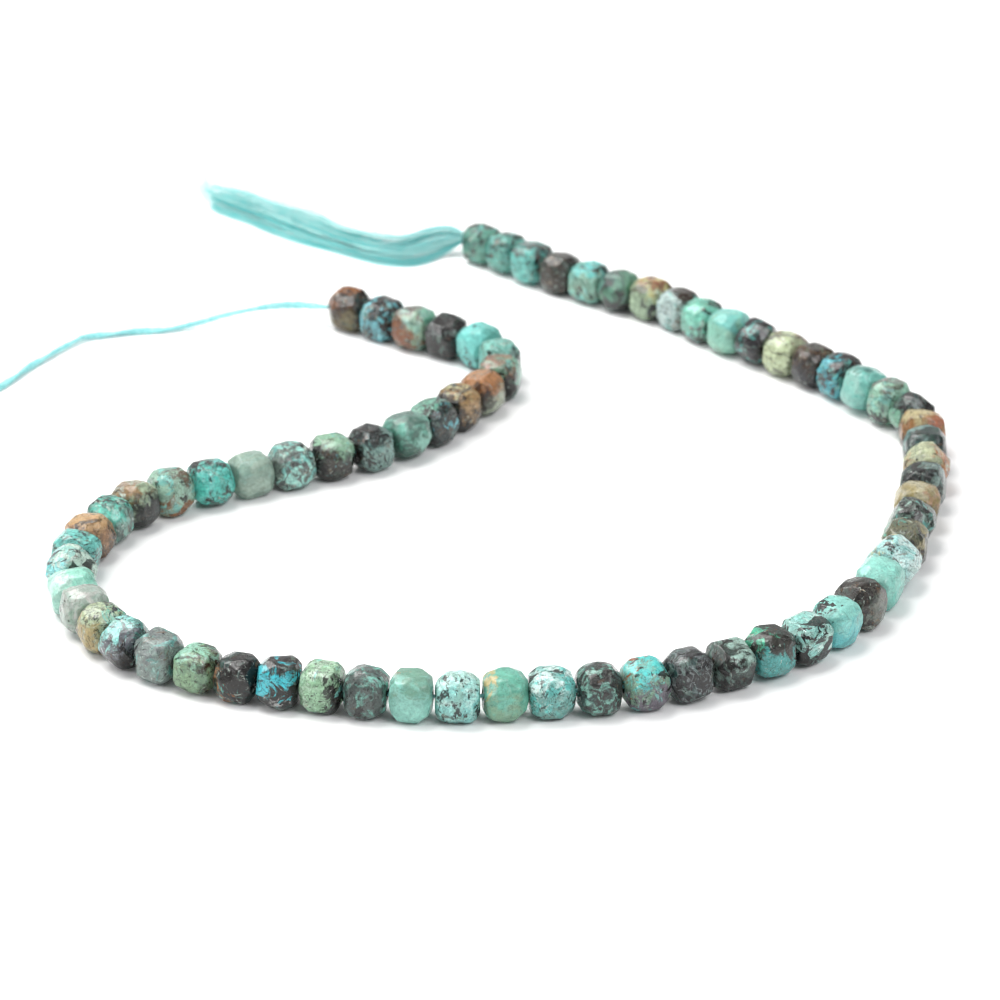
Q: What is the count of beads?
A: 70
